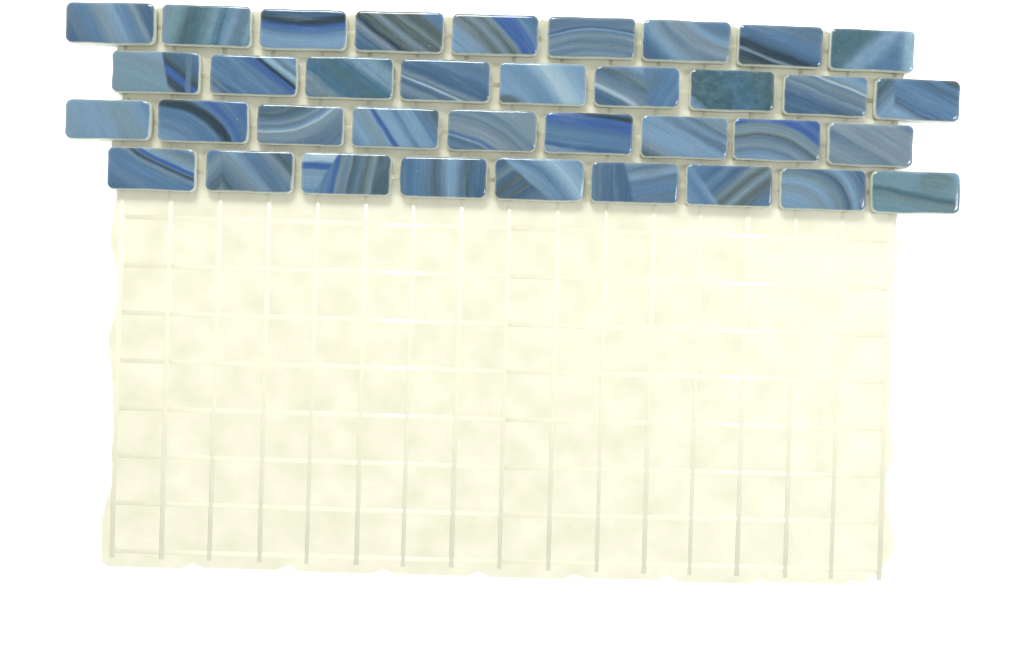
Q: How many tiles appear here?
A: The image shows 36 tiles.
